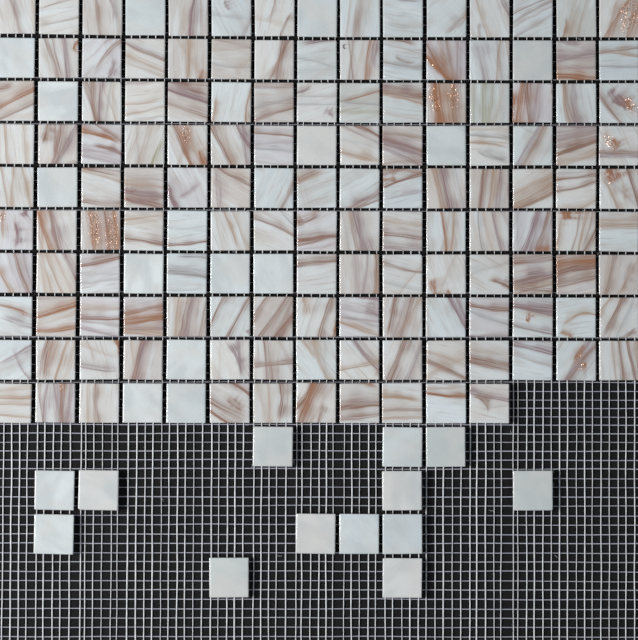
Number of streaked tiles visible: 133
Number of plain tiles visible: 27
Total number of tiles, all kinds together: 160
